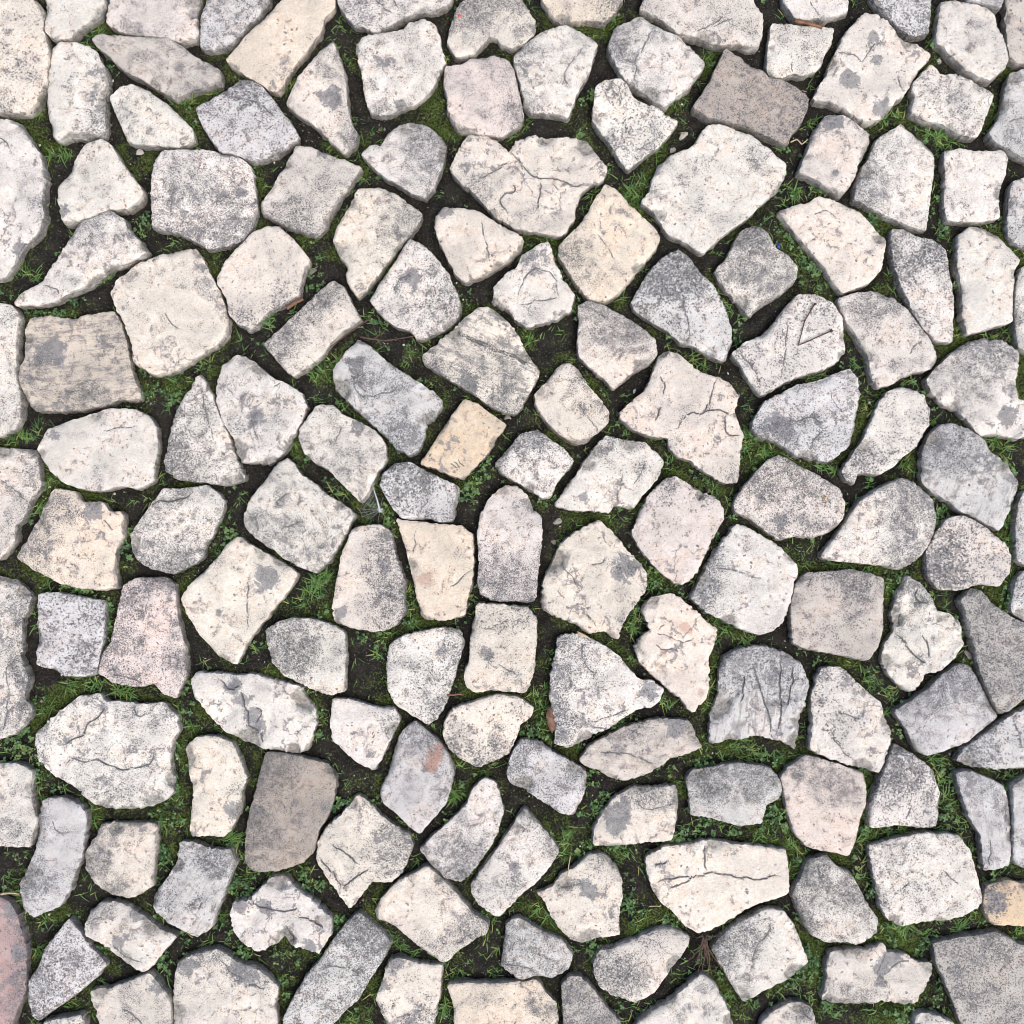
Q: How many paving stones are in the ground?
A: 154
